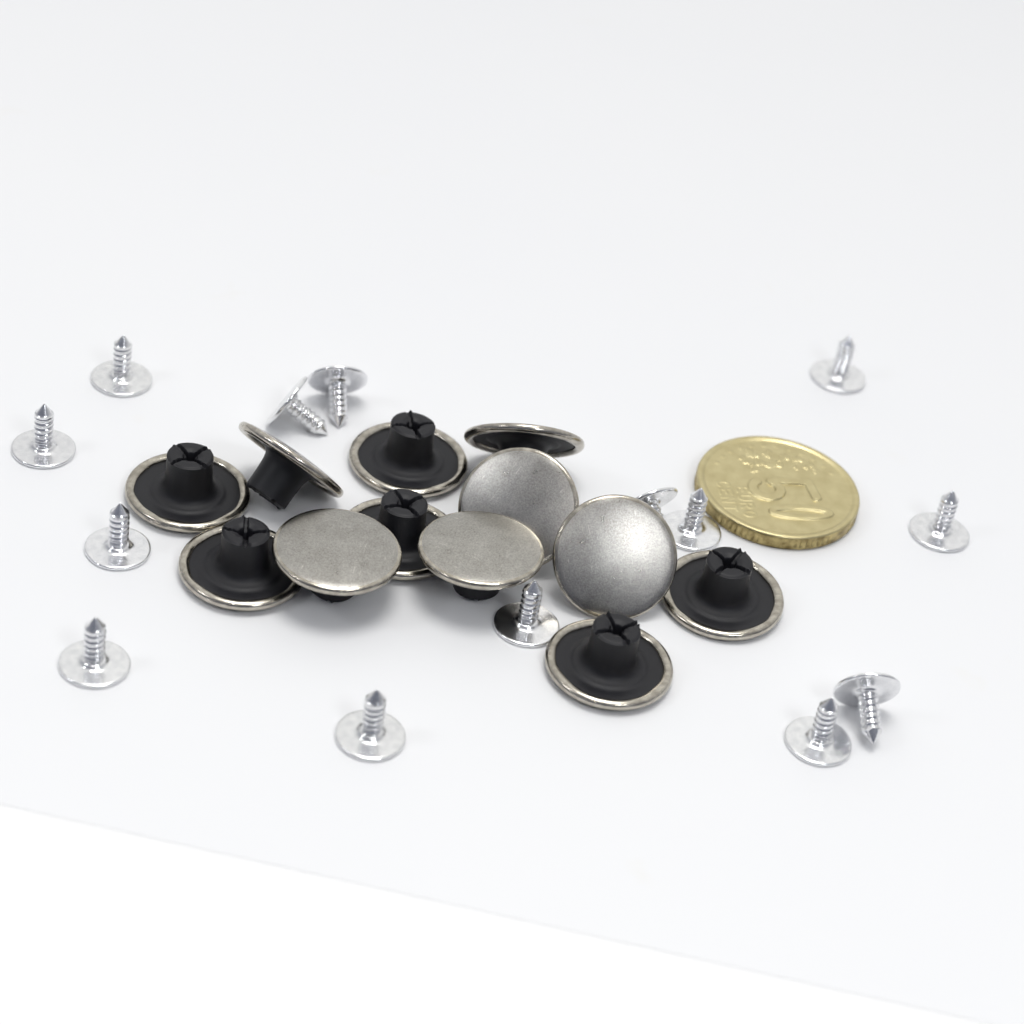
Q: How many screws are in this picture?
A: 14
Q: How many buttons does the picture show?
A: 12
